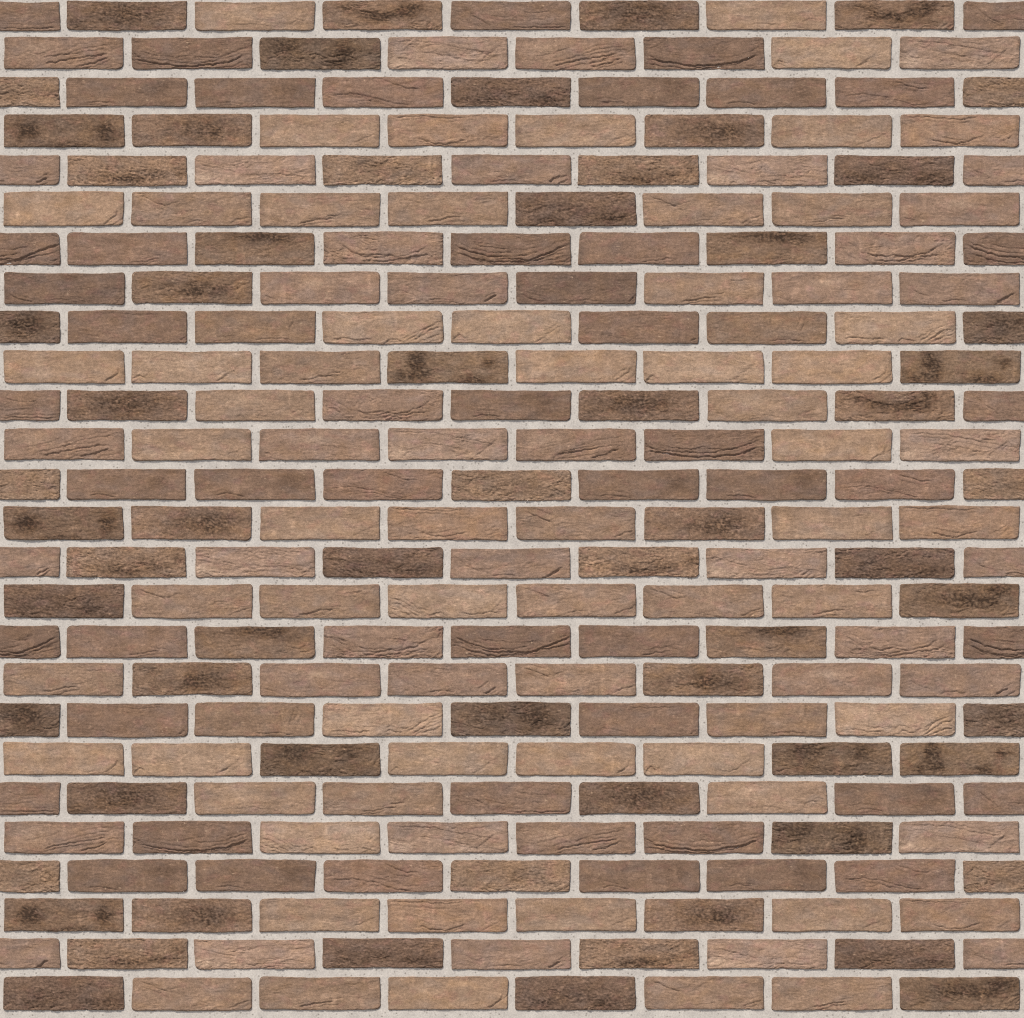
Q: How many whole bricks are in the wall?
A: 195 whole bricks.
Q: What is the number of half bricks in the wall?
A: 26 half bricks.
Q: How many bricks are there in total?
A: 221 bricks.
